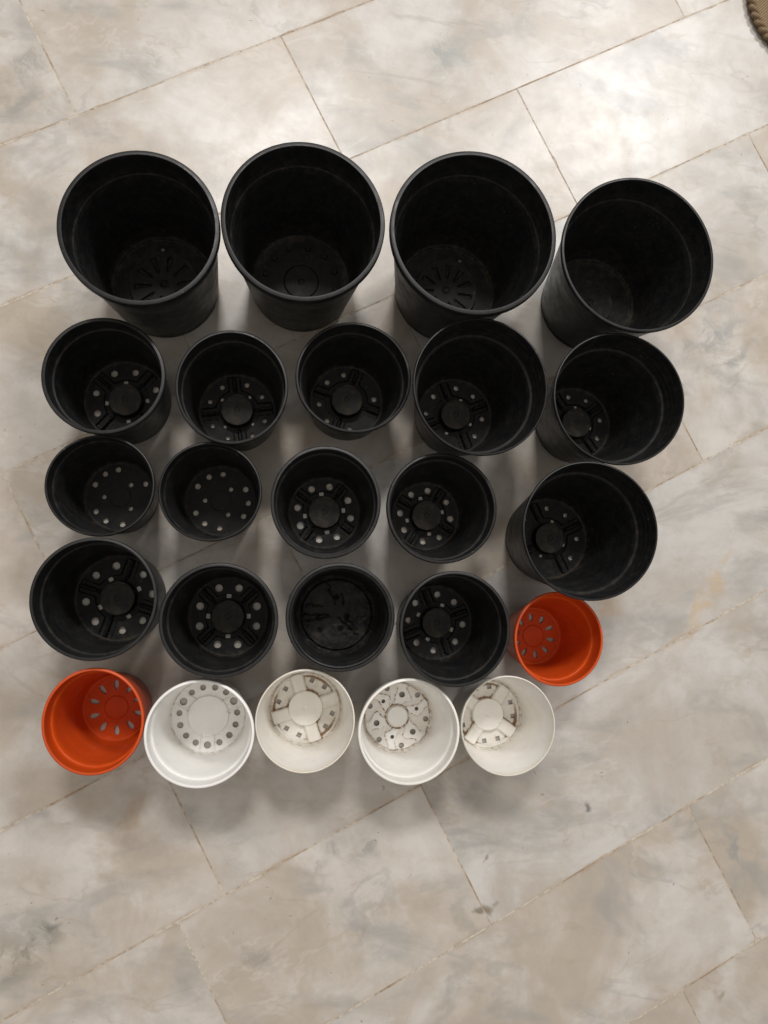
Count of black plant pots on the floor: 18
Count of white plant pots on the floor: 4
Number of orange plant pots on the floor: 2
